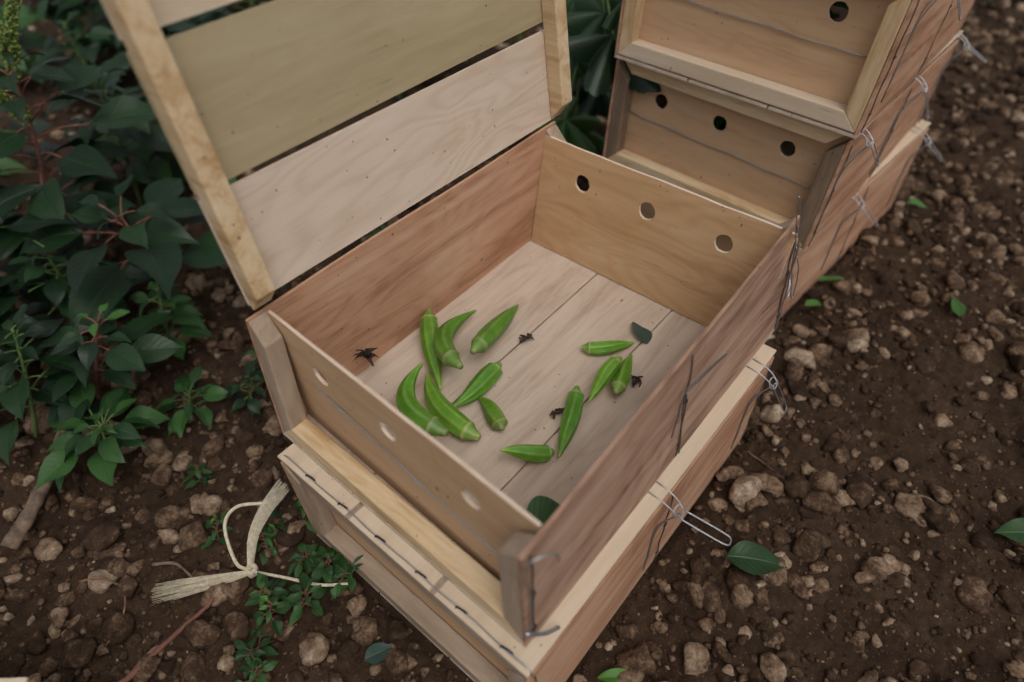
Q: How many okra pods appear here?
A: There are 12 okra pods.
